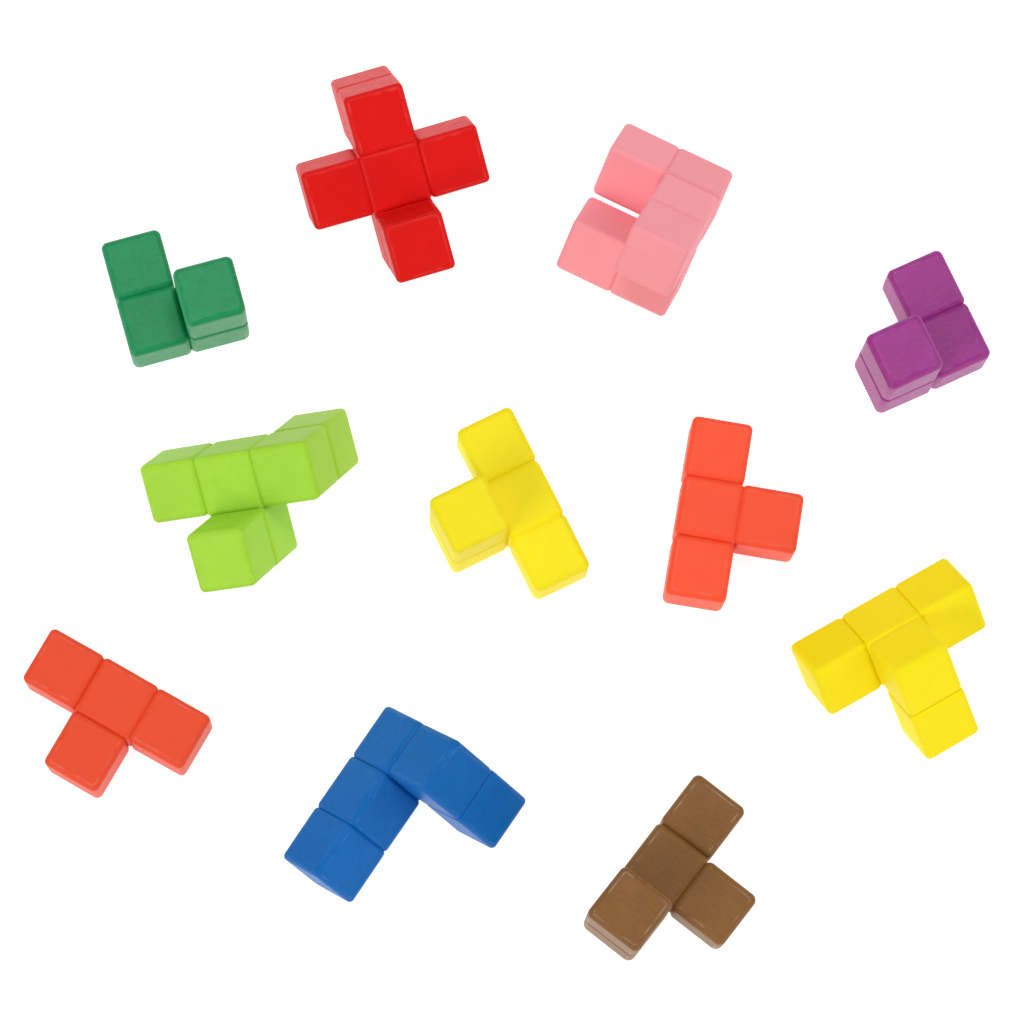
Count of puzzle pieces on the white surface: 11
